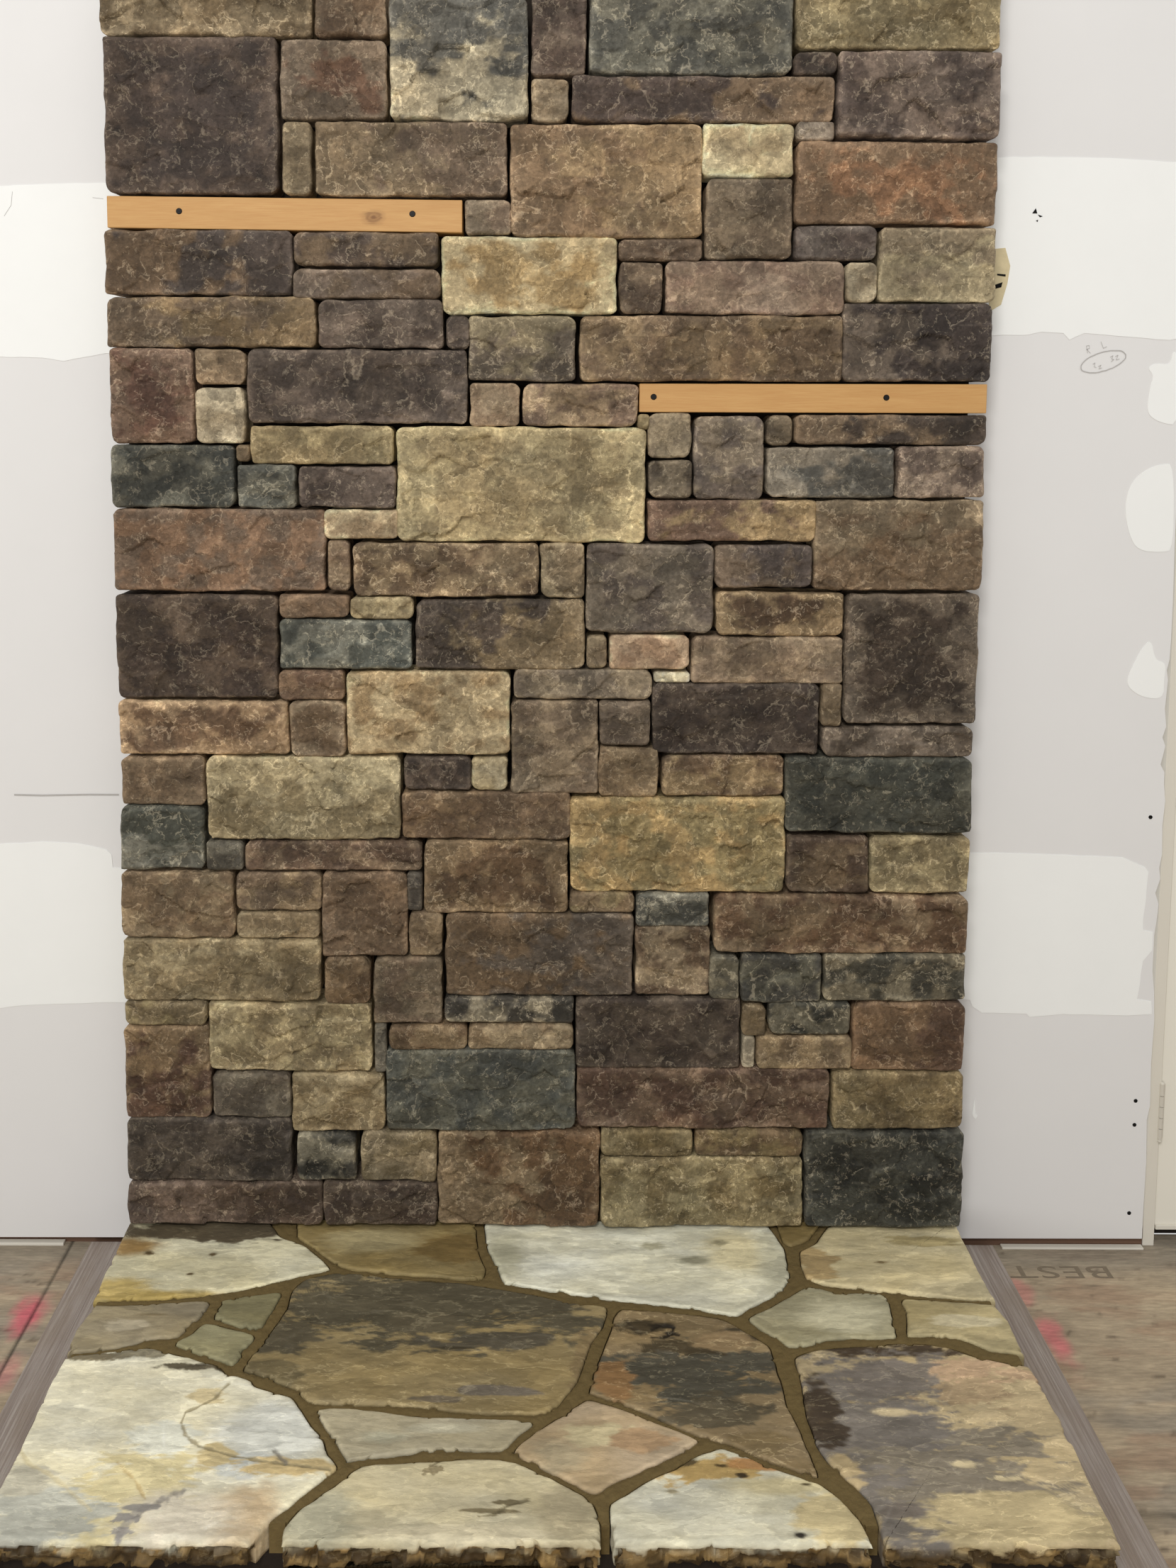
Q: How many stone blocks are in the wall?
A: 146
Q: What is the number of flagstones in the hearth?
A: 18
